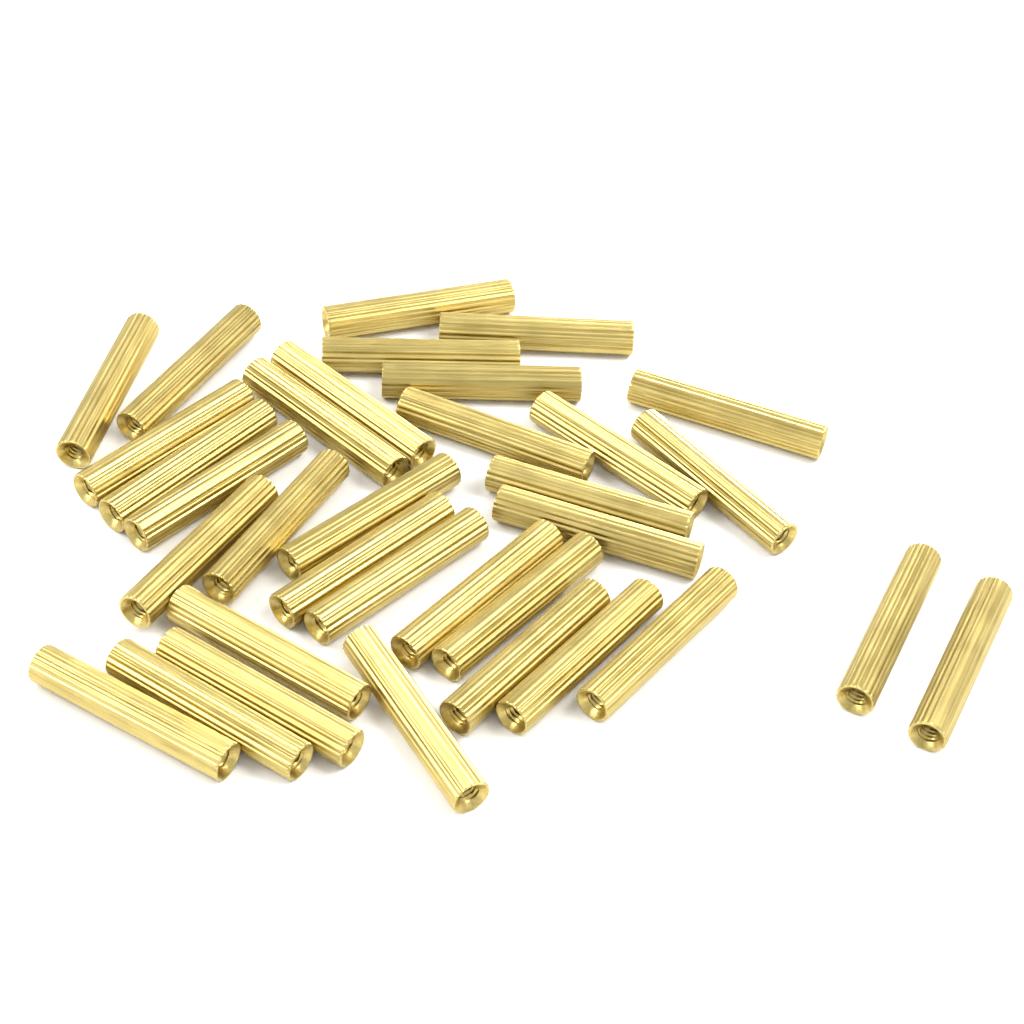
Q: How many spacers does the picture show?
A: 34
